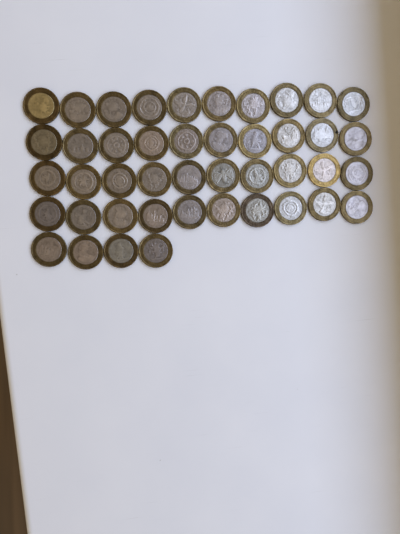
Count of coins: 44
